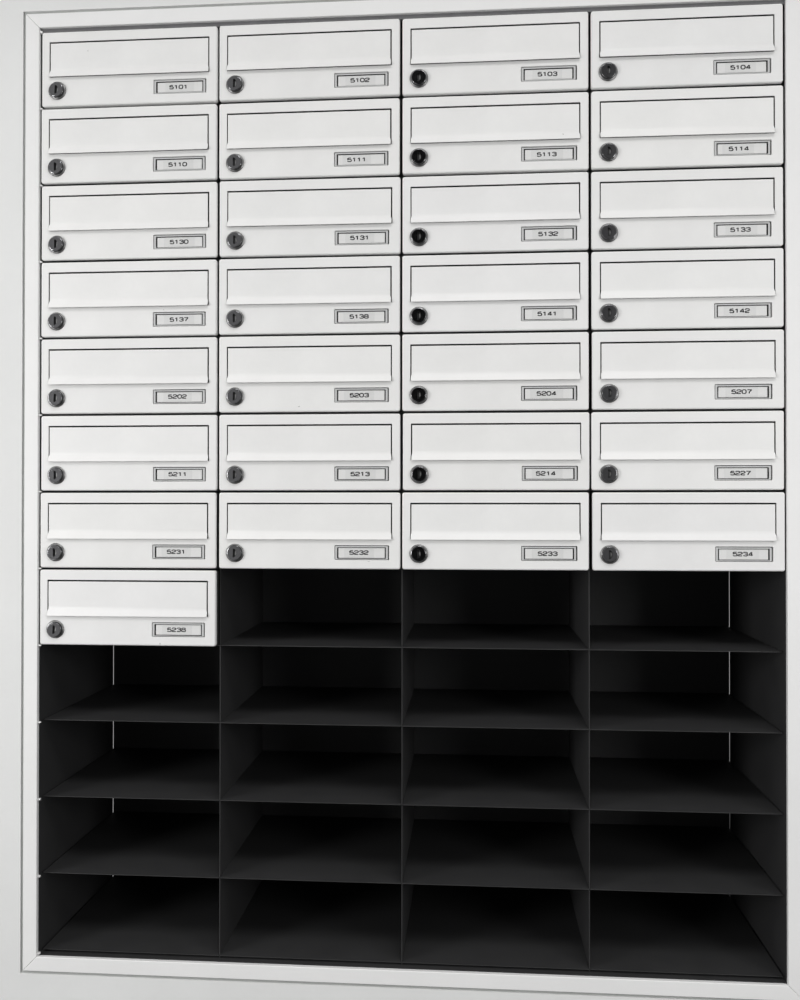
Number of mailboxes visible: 29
